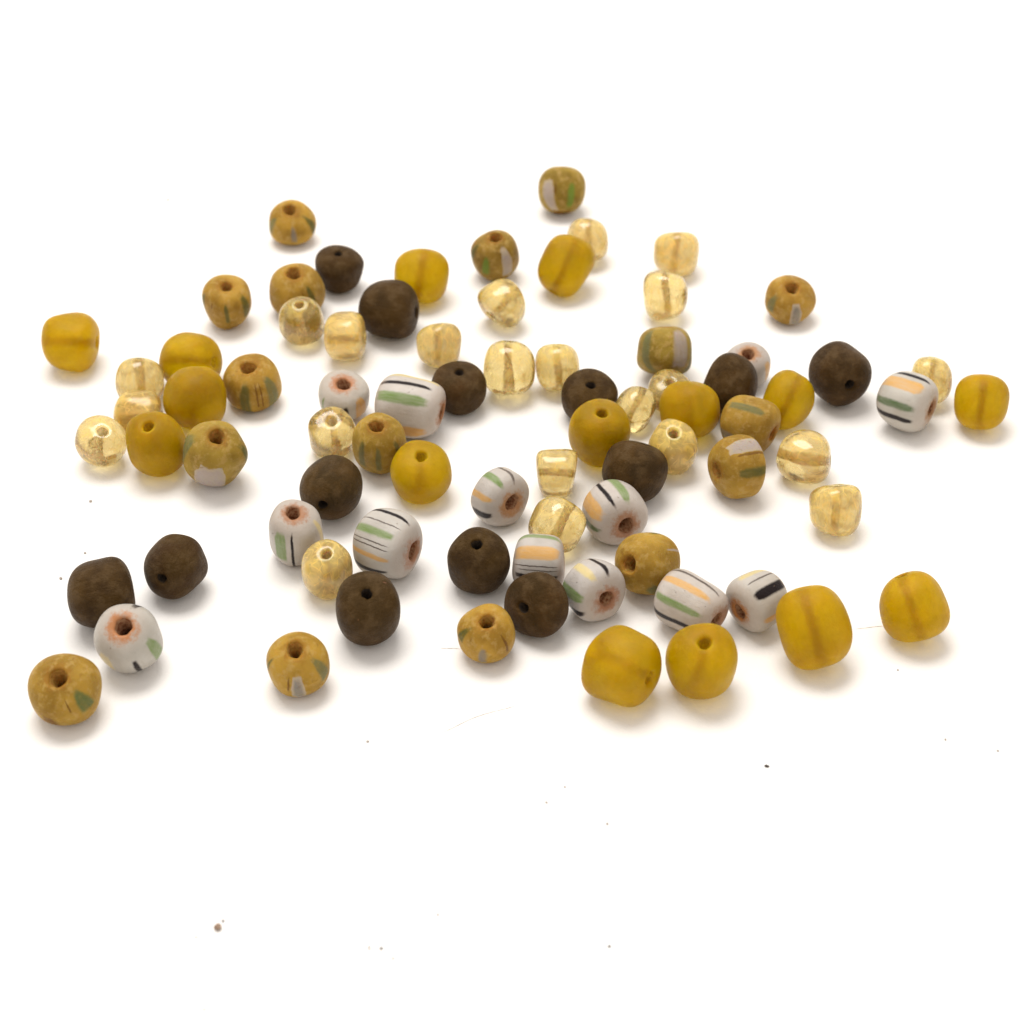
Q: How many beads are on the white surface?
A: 79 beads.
